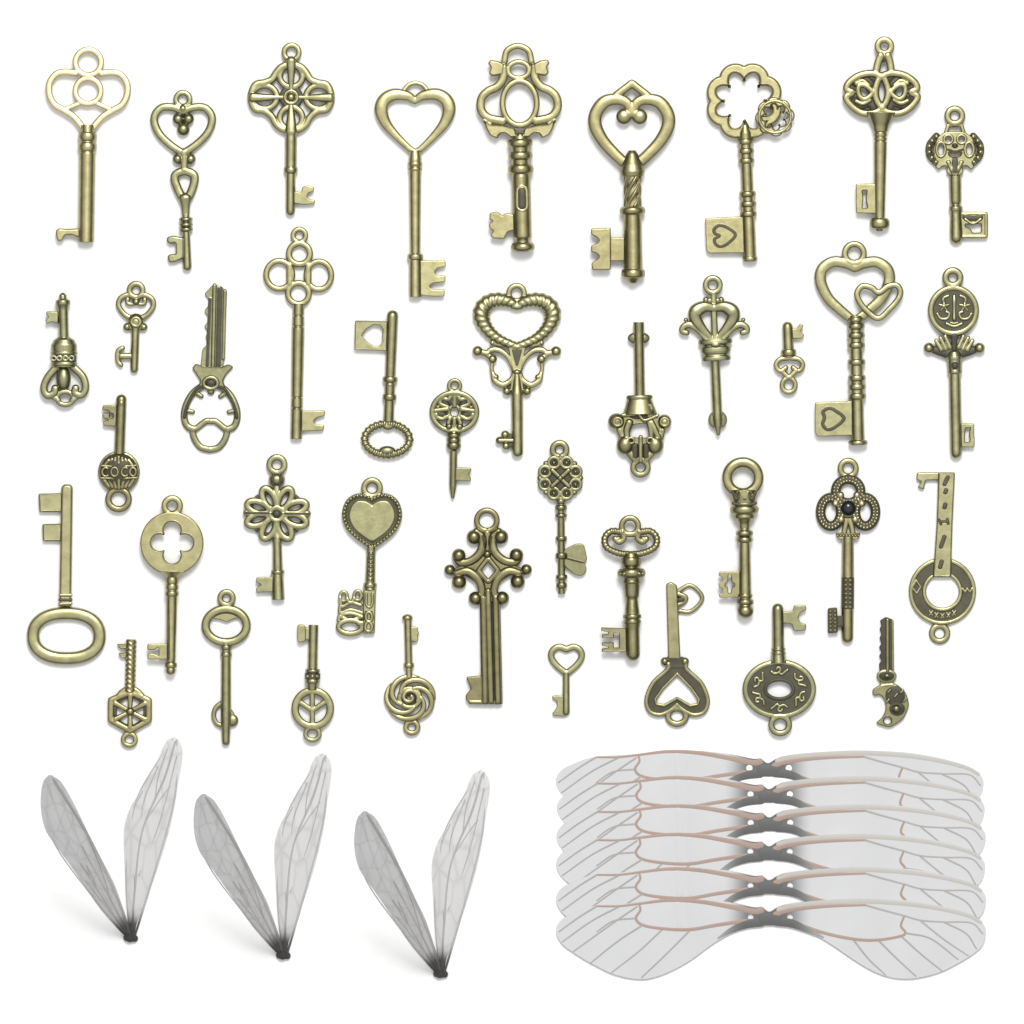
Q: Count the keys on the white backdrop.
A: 40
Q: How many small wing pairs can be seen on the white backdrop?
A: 3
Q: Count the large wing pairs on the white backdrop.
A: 6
